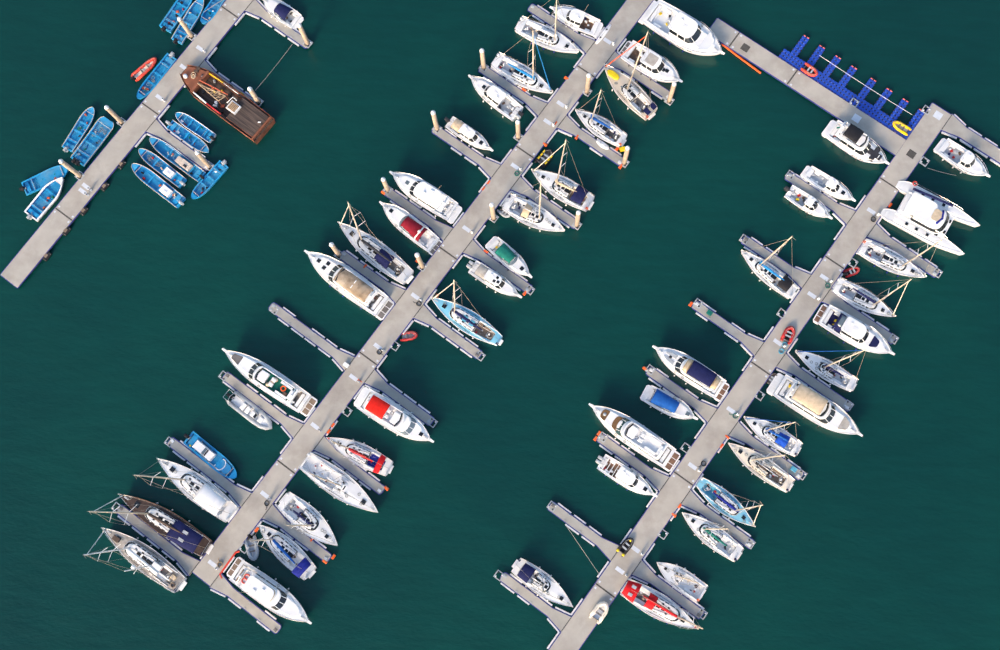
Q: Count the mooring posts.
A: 17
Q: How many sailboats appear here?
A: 26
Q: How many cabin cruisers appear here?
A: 24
